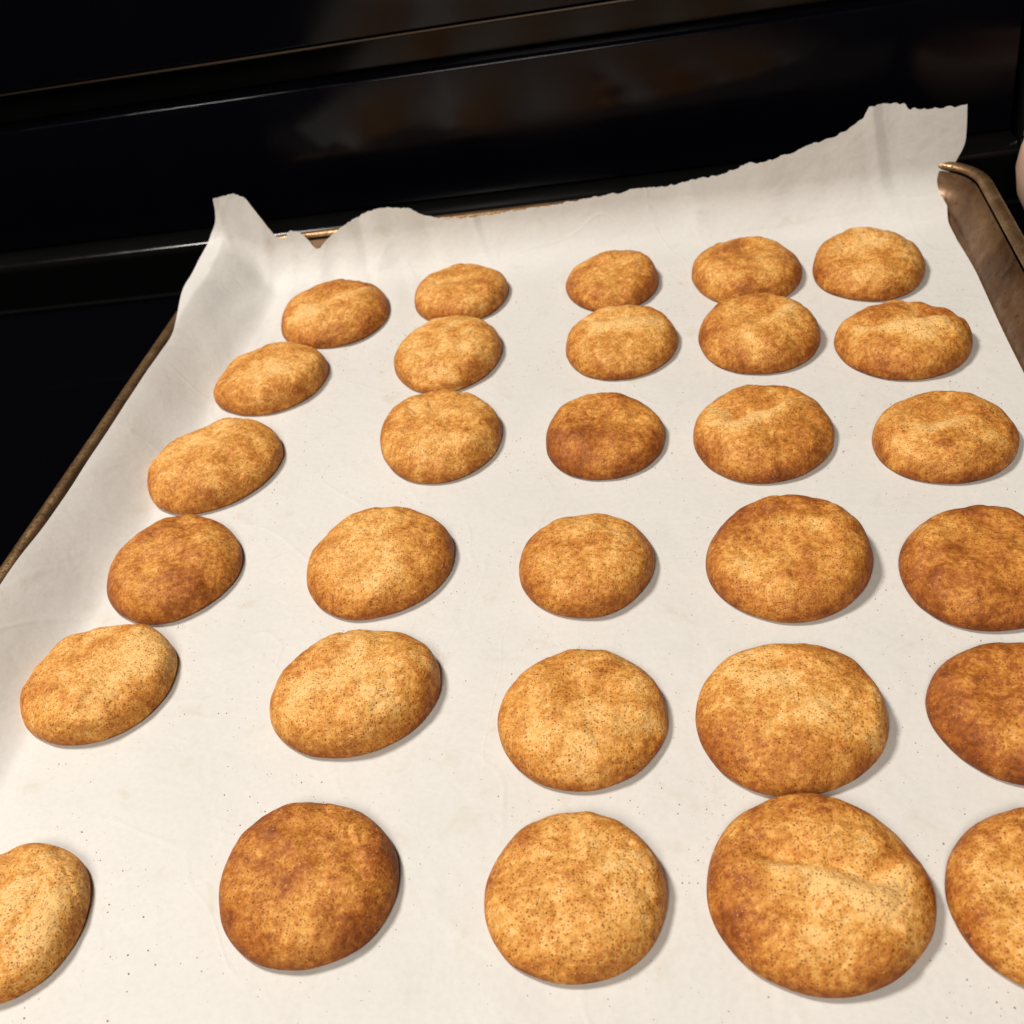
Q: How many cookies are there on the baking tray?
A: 30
